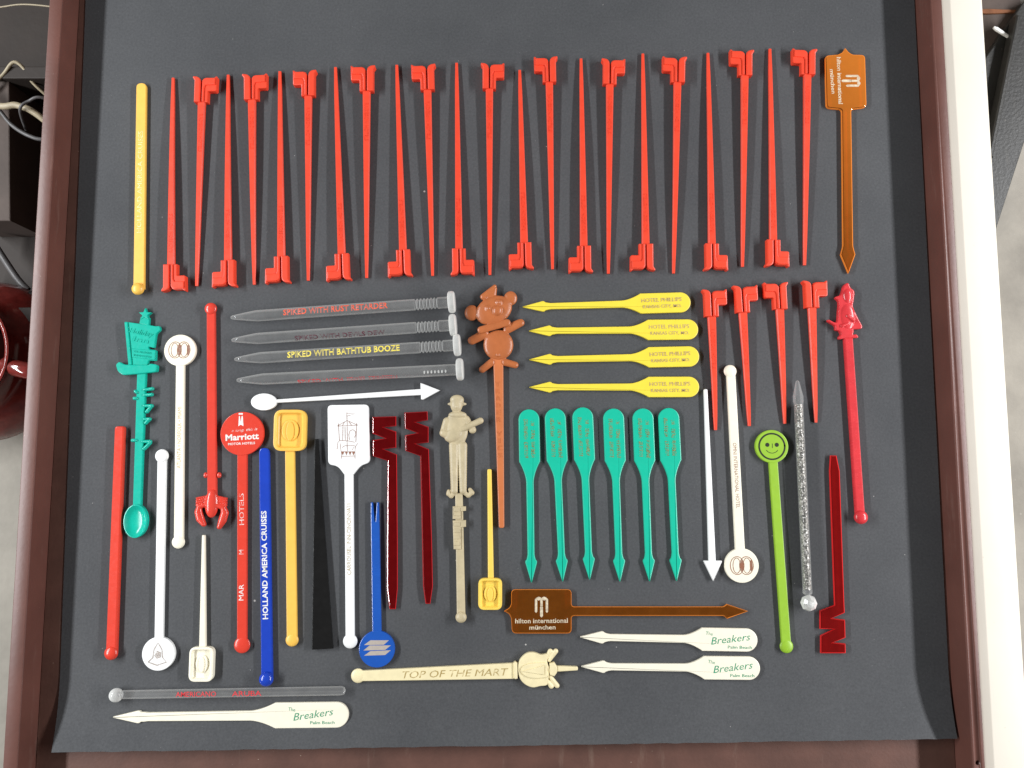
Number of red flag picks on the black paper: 26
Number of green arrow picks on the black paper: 6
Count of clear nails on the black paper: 4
